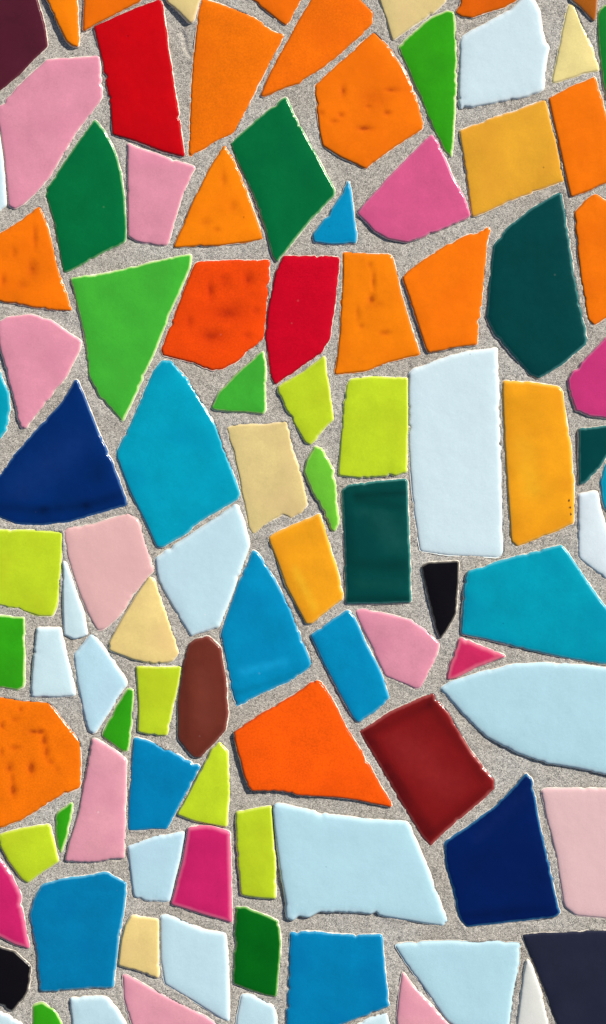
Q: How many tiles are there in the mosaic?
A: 100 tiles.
